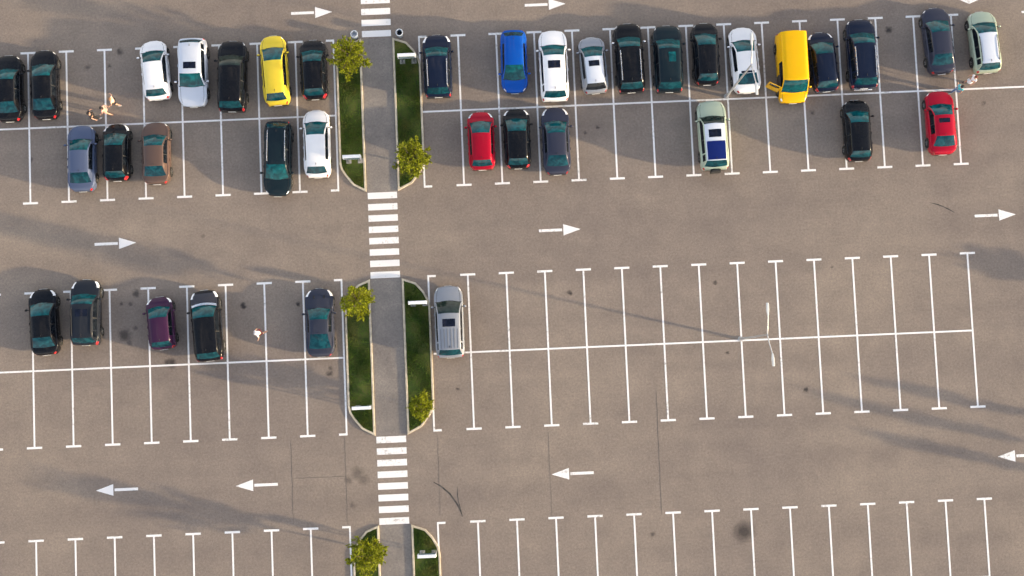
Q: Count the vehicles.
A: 37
